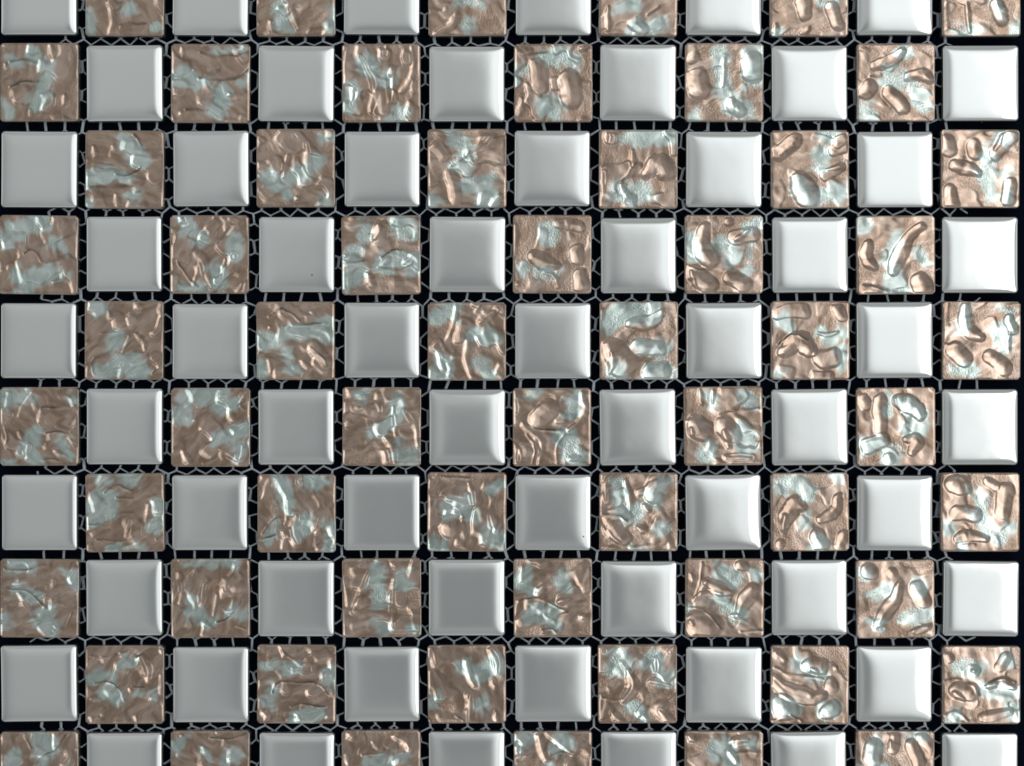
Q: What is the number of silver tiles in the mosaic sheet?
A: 60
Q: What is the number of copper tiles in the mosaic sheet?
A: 60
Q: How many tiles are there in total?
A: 120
